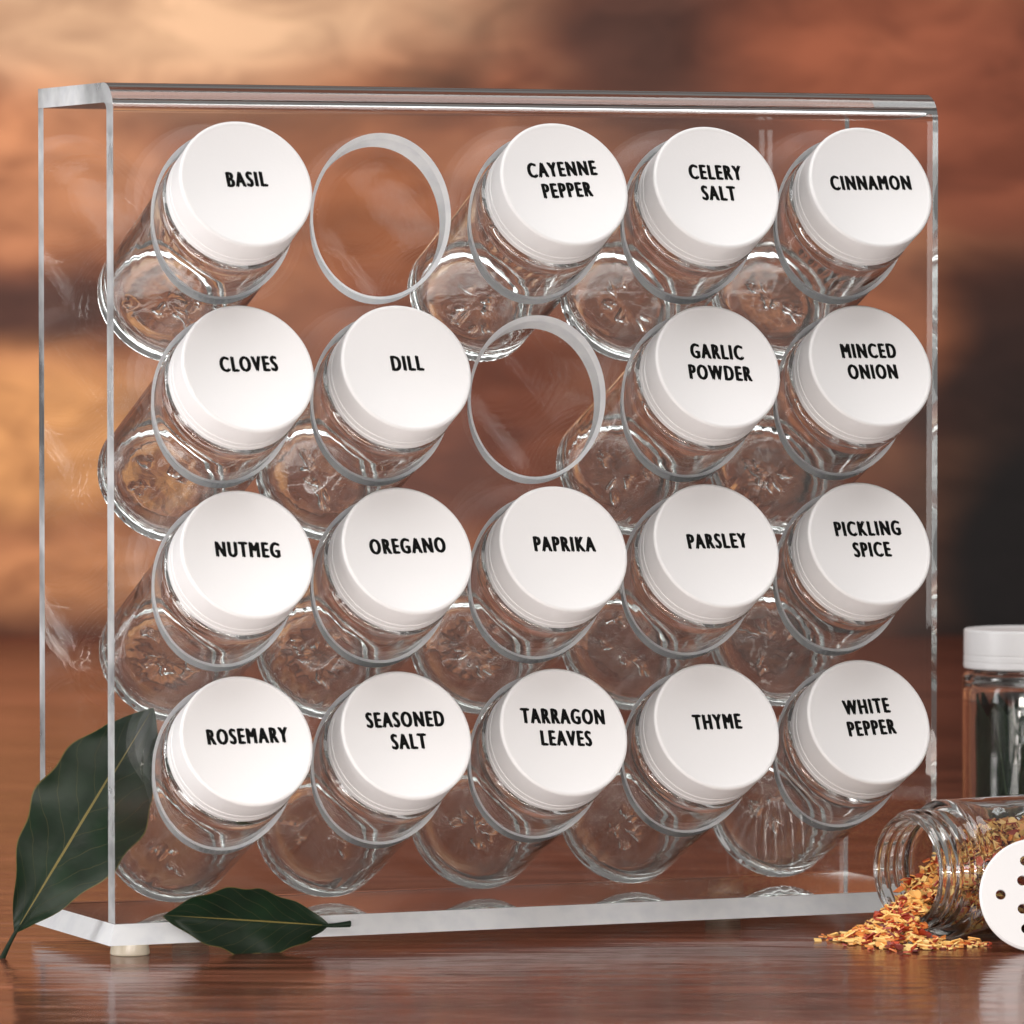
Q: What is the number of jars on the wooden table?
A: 20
